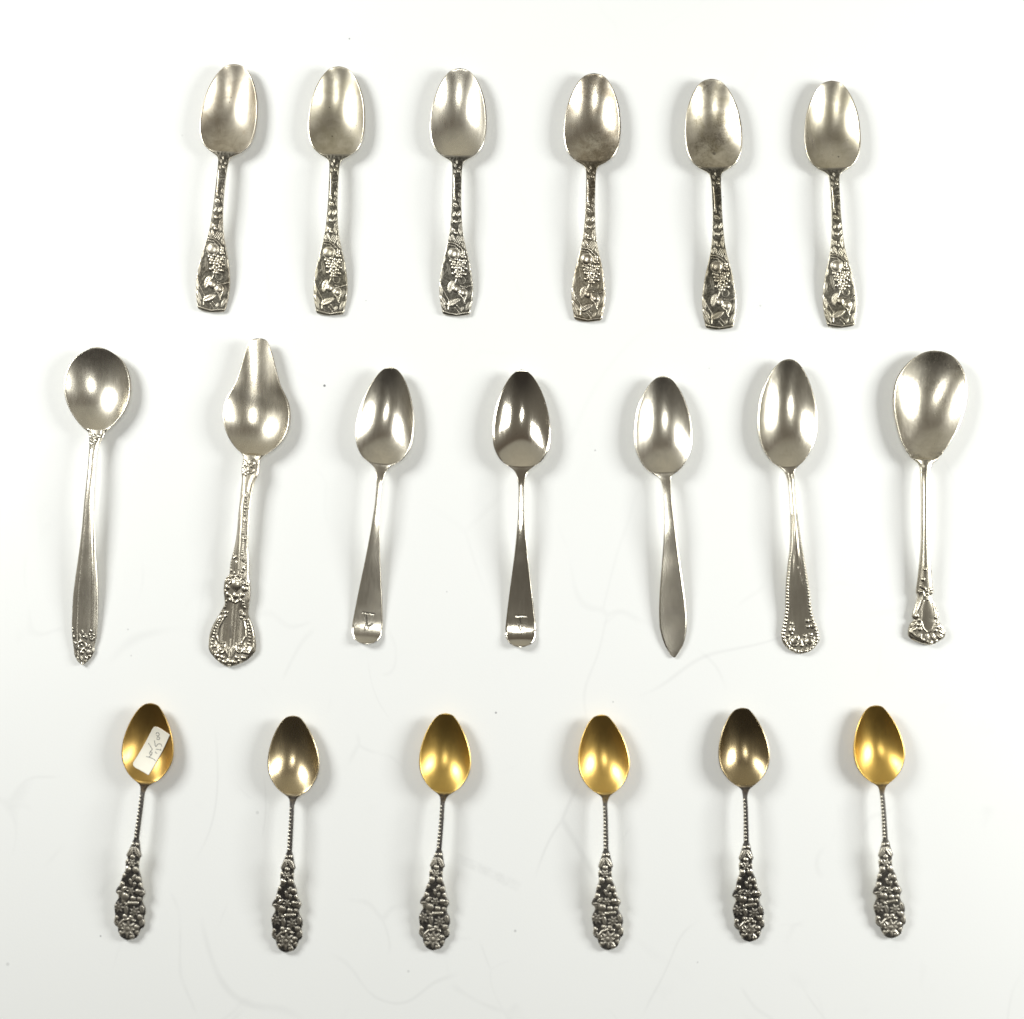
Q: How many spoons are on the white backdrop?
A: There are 19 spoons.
